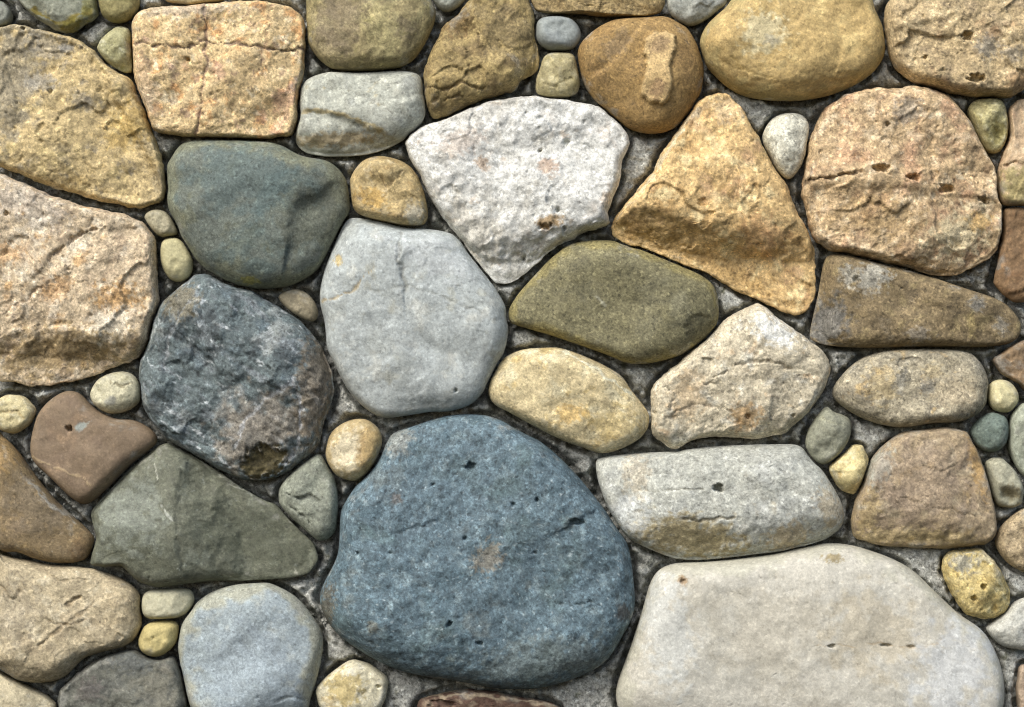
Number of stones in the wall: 68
